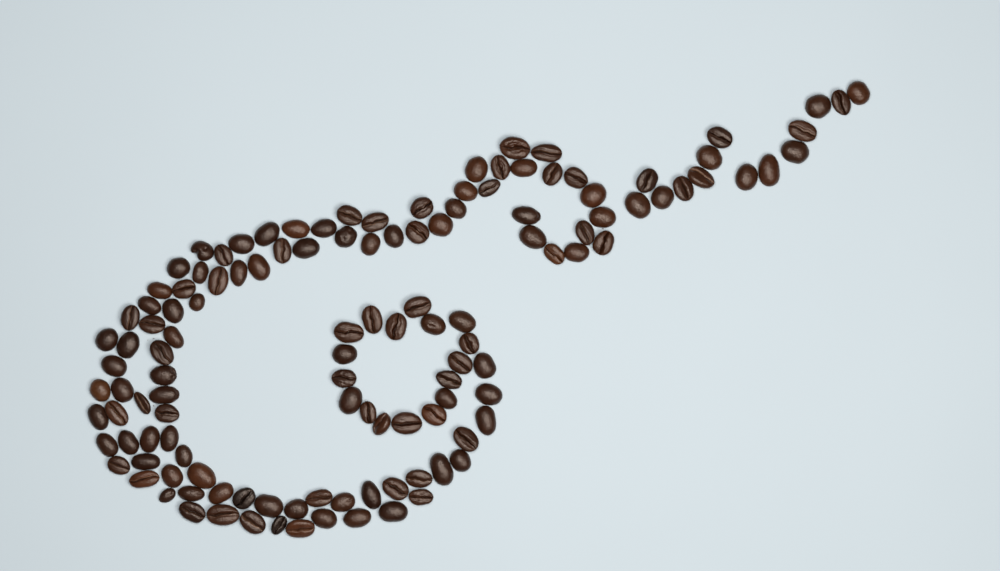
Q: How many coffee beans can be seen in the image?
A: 126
